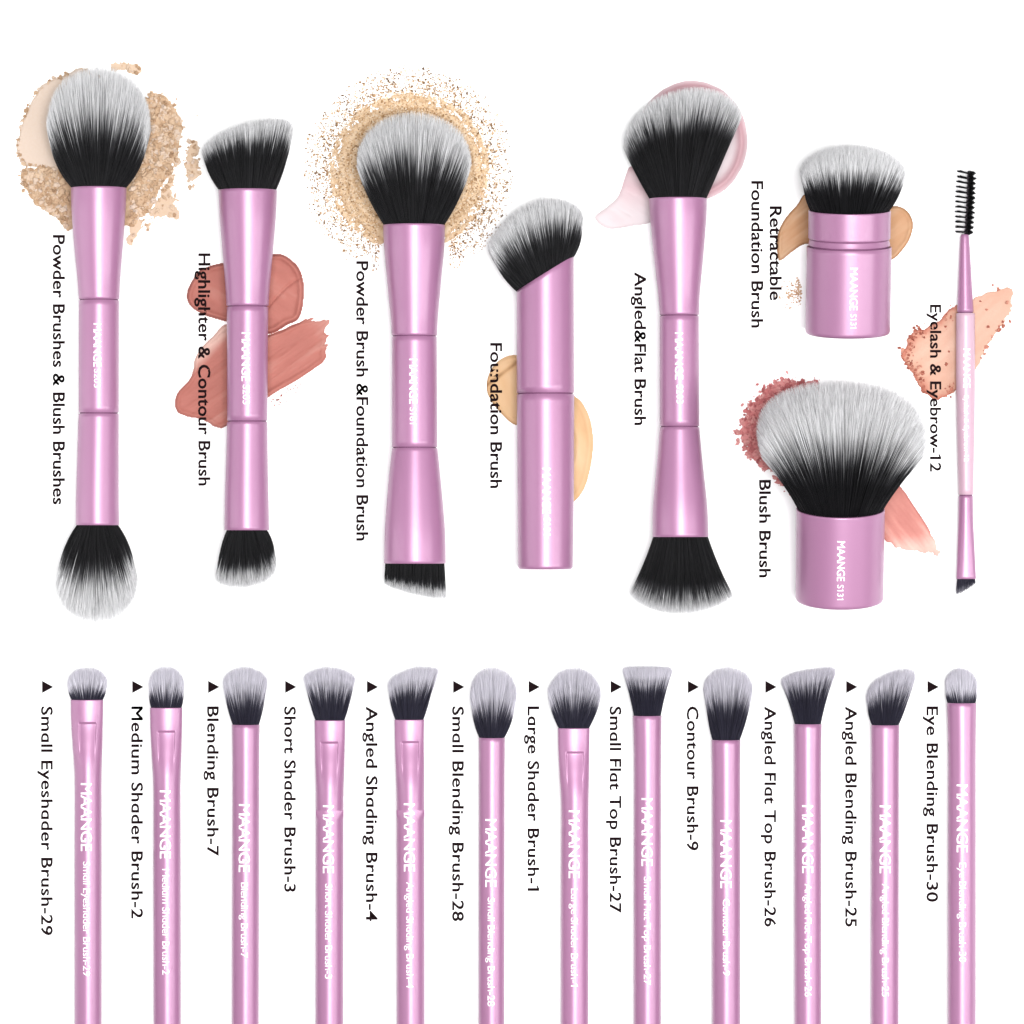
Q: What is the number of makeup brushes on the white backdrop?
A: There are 20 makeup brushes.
